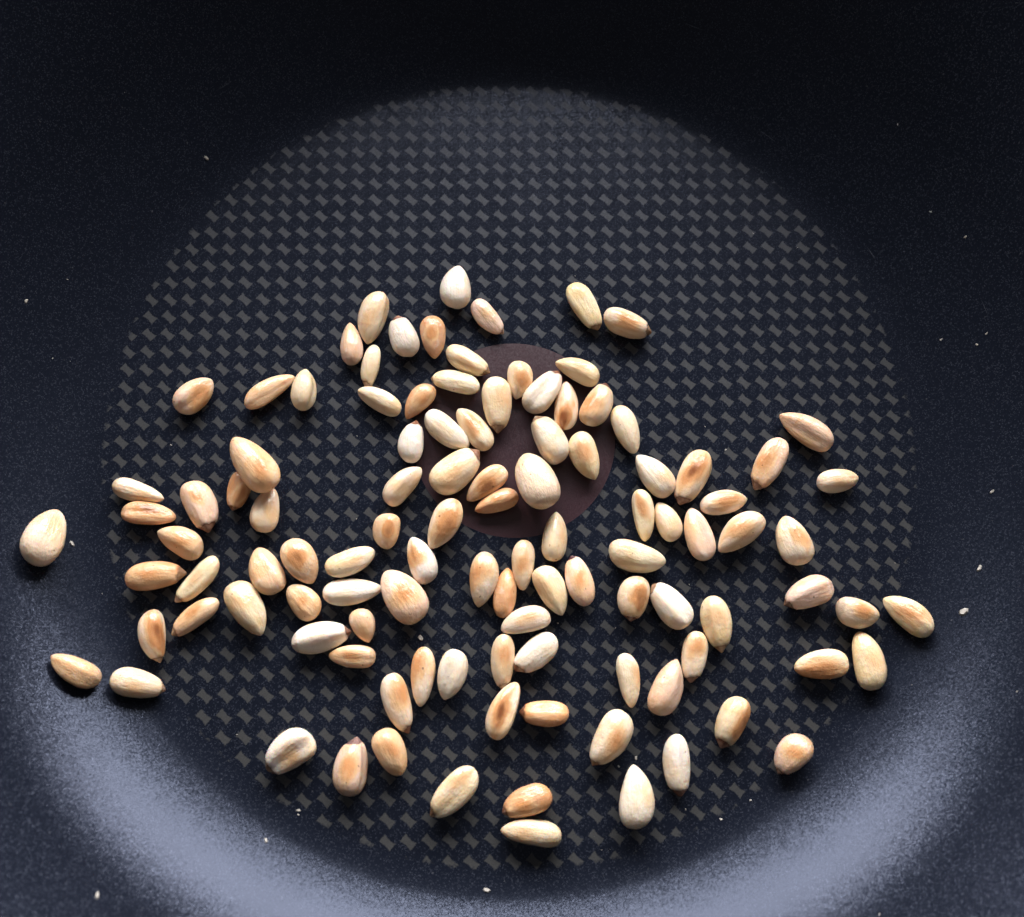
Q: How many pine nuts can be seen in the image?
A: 108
